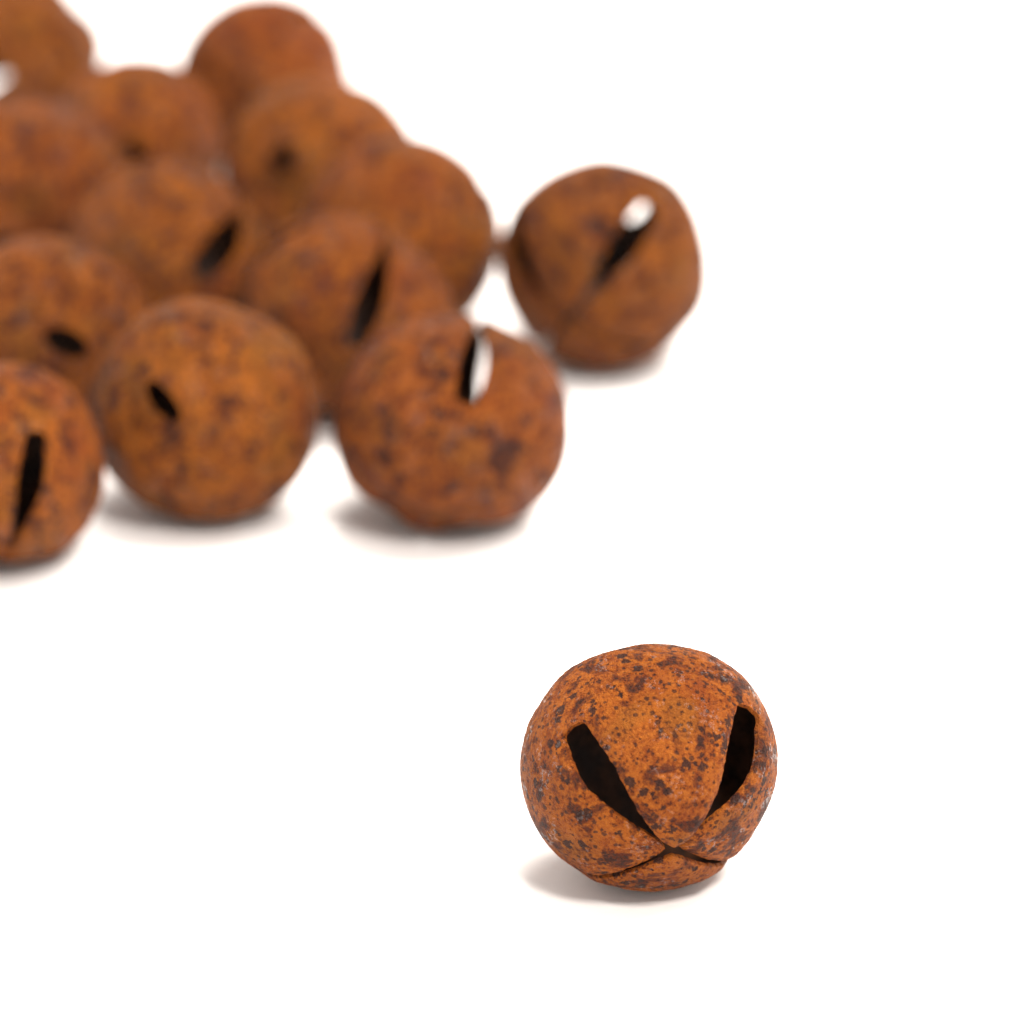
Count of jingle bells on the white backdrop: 14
